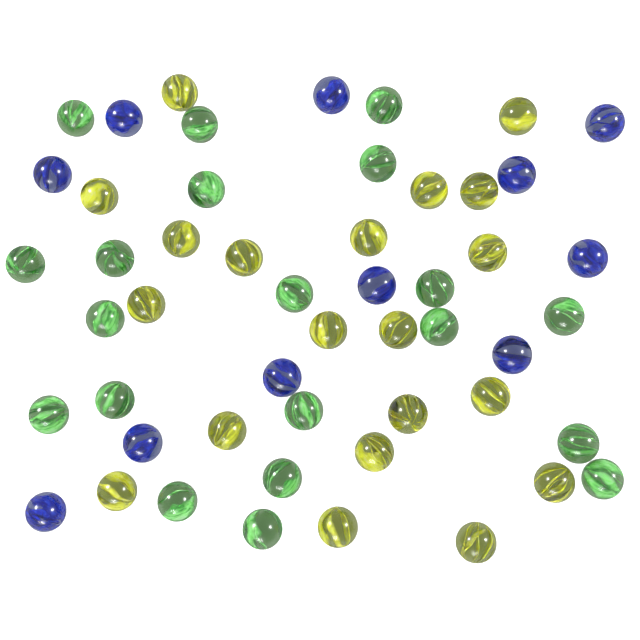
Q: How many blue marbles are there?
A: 11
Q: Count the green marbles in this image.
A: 20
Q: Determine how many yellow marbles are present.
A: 20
